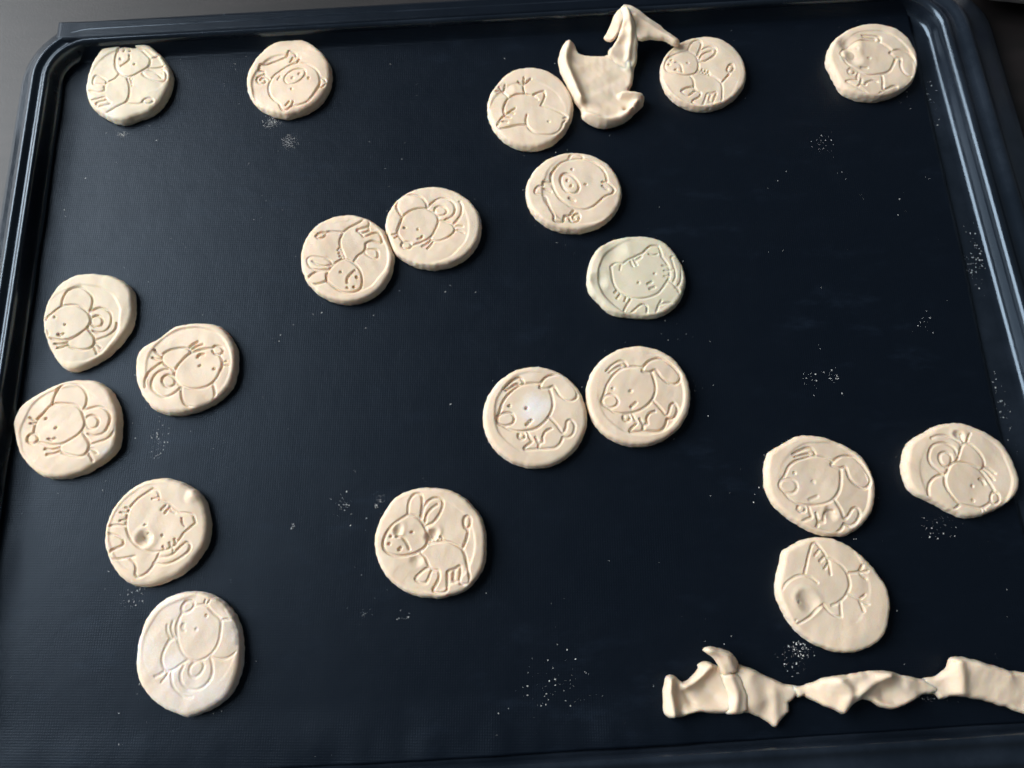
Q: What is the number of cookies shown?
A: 20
